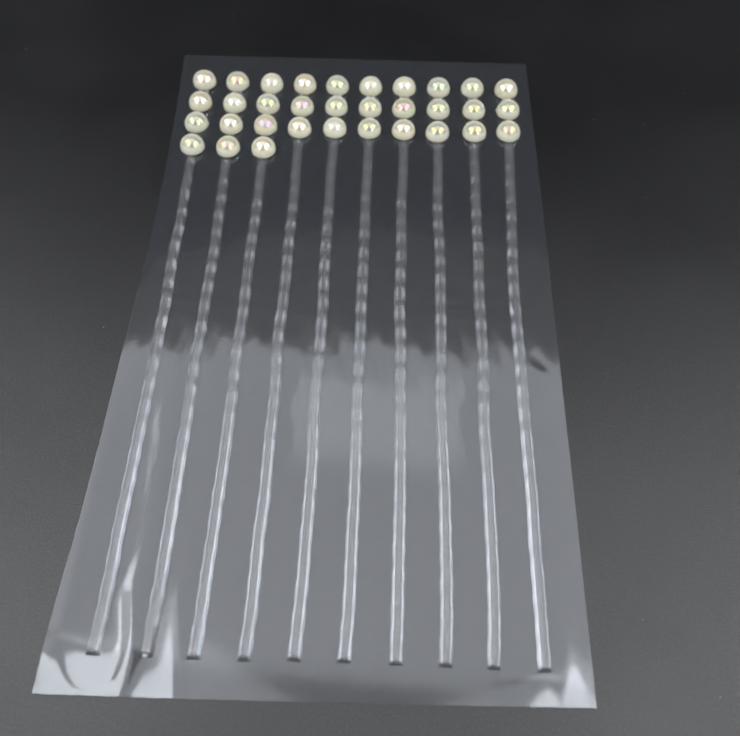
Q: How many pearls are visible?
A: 33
